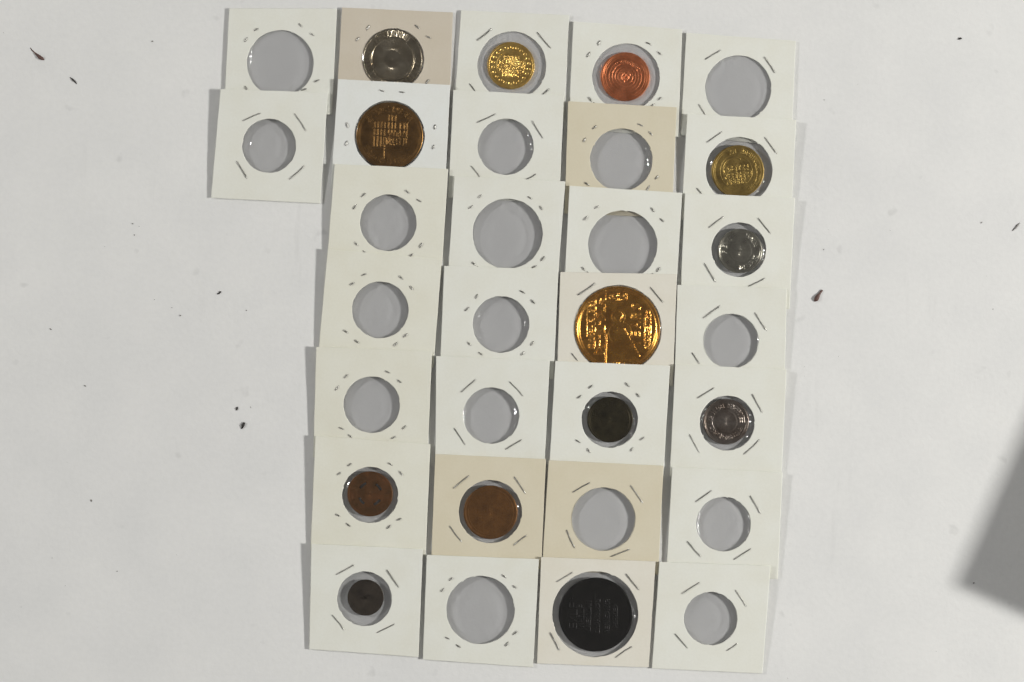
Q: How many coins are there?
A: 13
